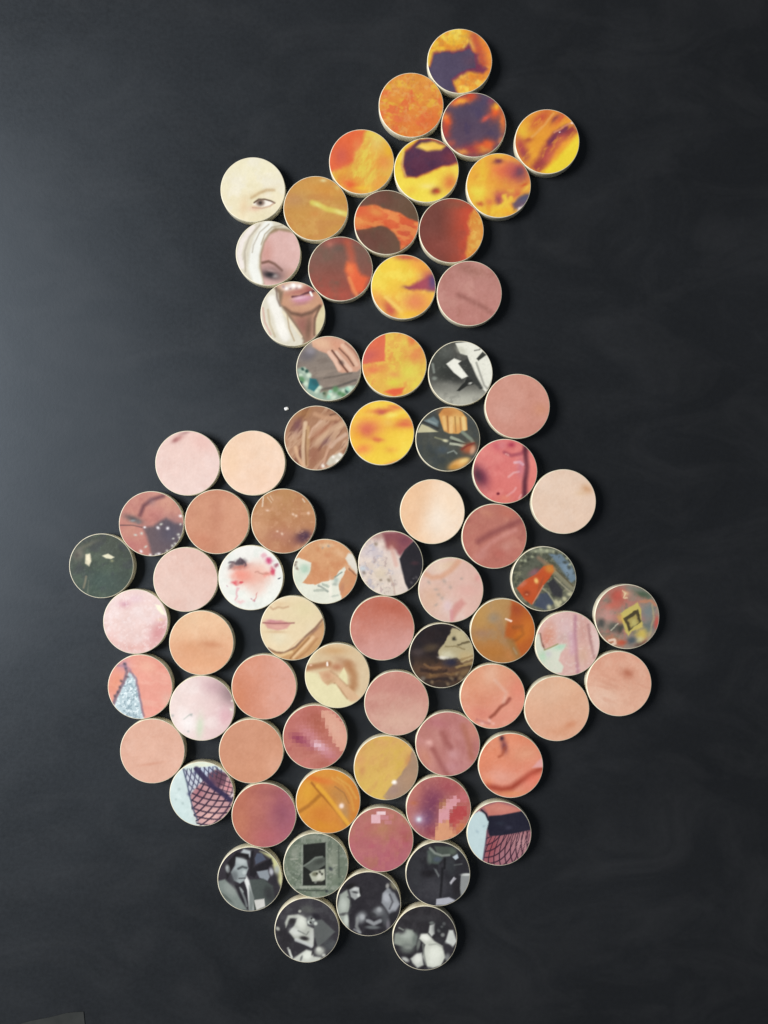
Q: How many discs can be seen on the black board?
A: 73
